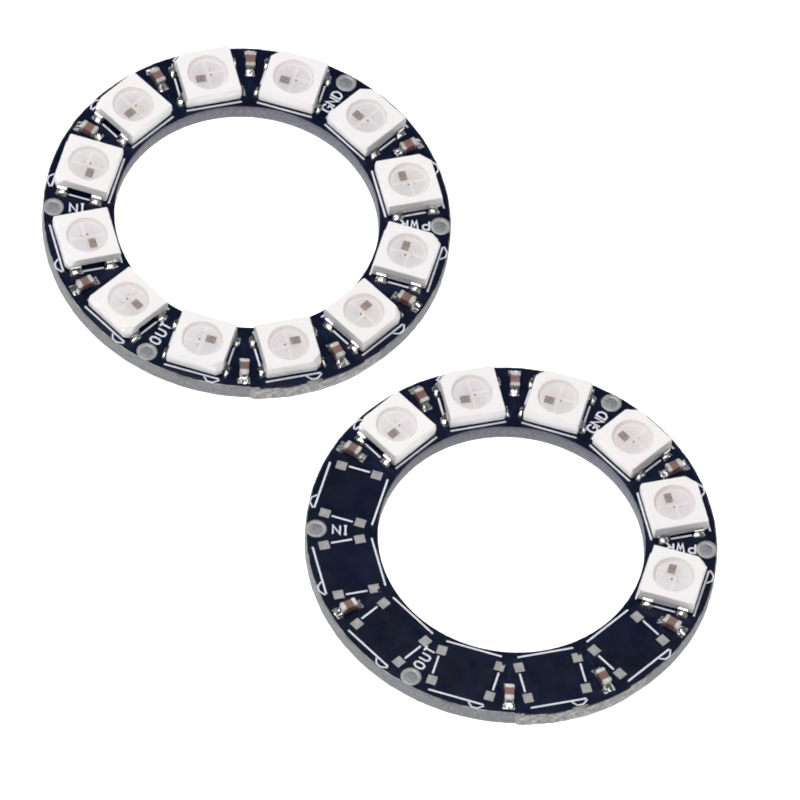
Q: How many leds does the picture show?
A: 18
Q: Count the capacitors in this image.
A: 16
